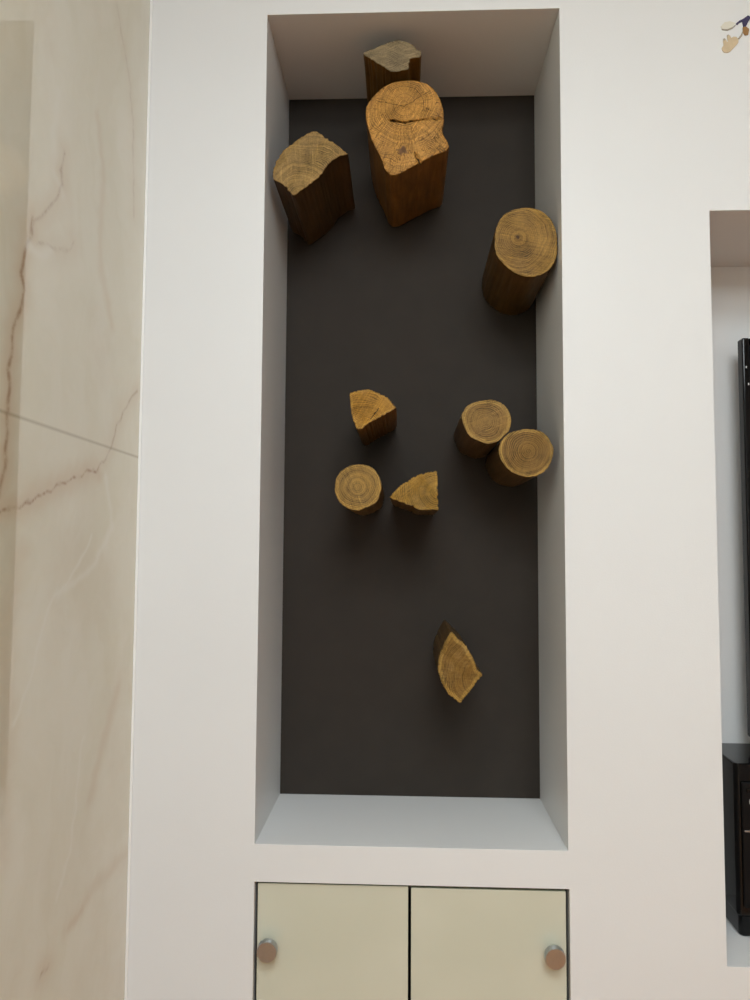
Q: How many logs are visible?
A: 10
